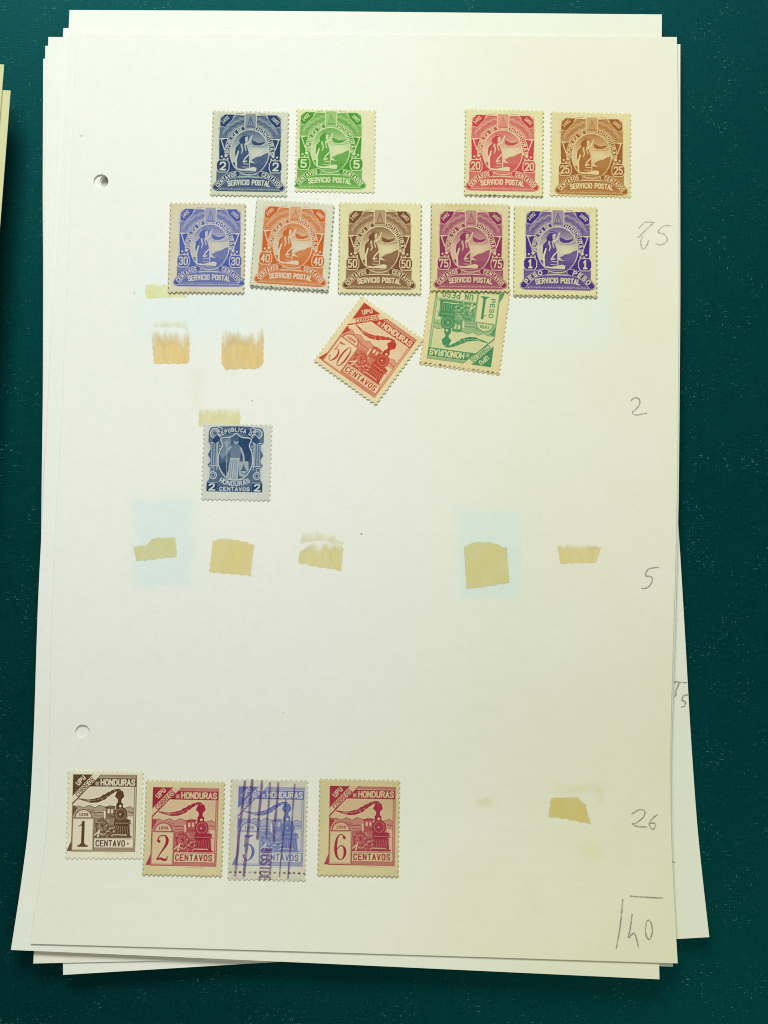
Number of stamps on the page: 16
